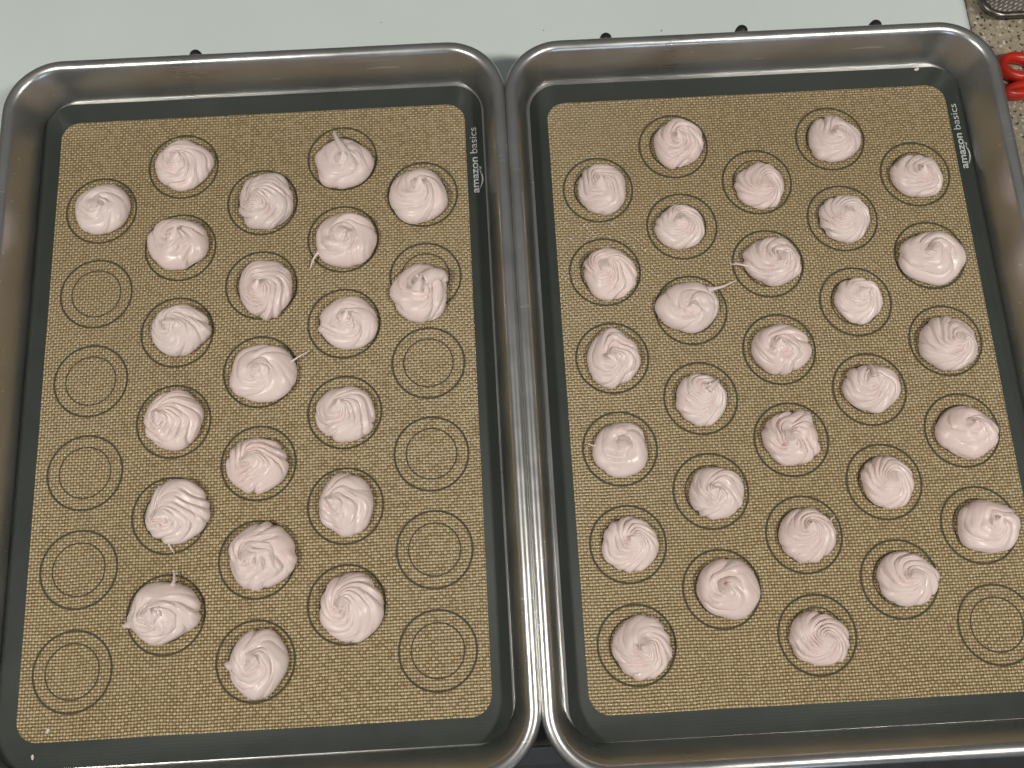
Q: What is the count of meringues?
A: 50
